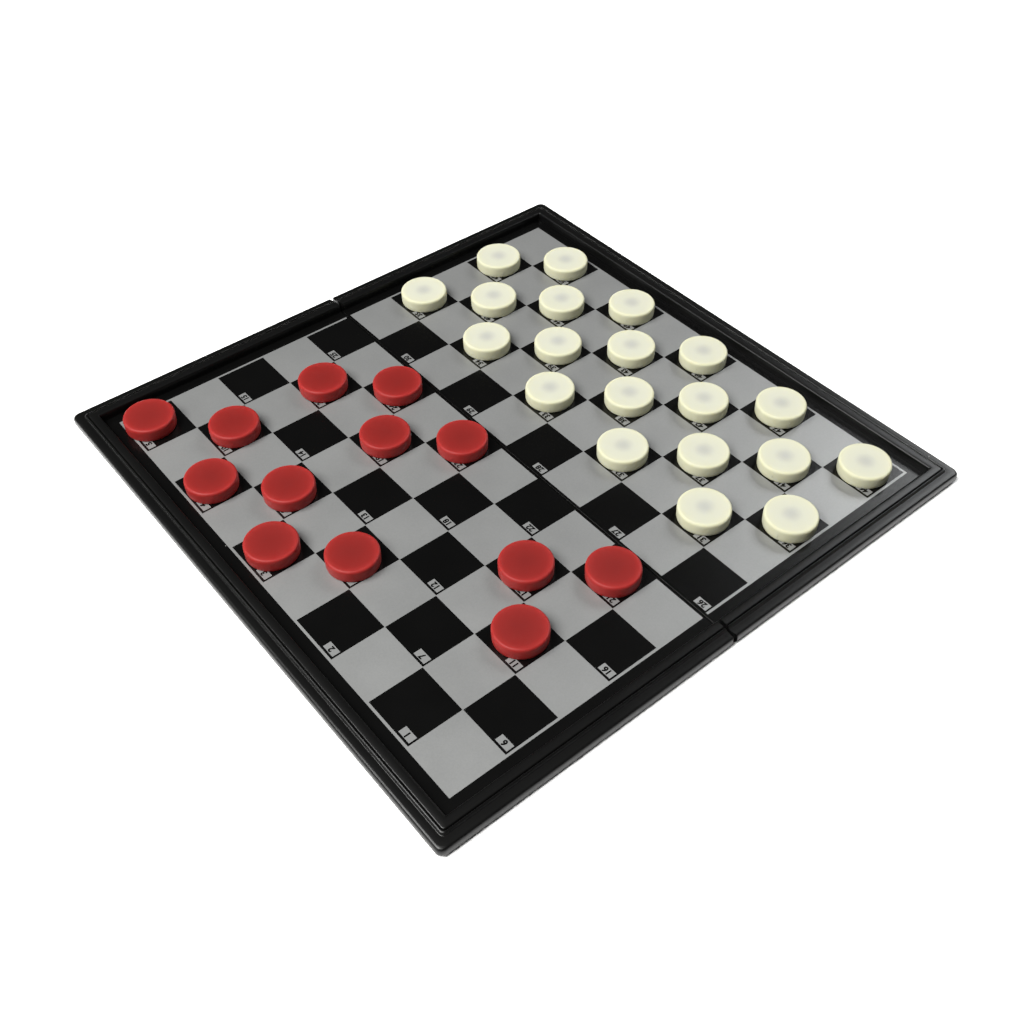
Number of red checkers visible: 13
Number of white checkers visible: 20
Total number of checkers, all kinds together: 33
